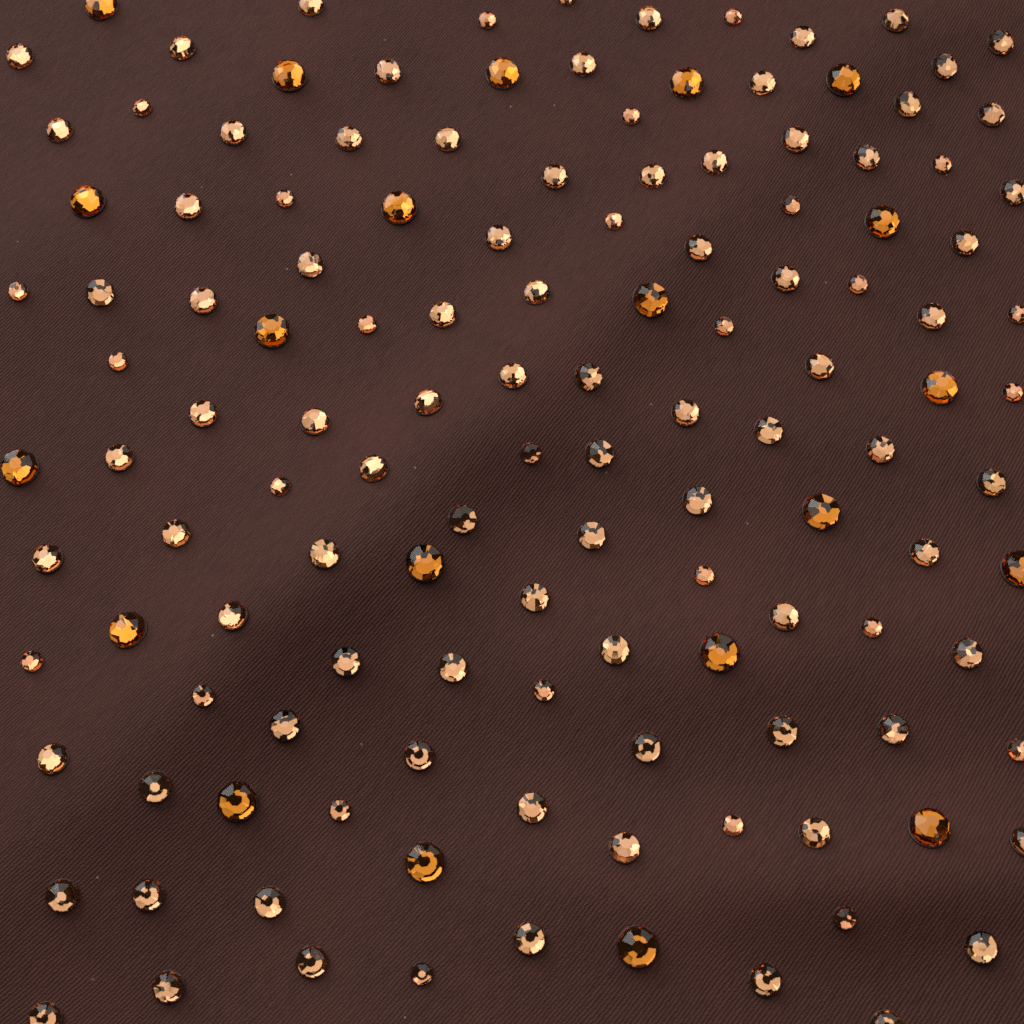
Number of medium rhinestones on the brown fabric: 82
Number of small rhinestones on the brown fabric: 28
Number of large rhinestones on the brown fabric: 21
